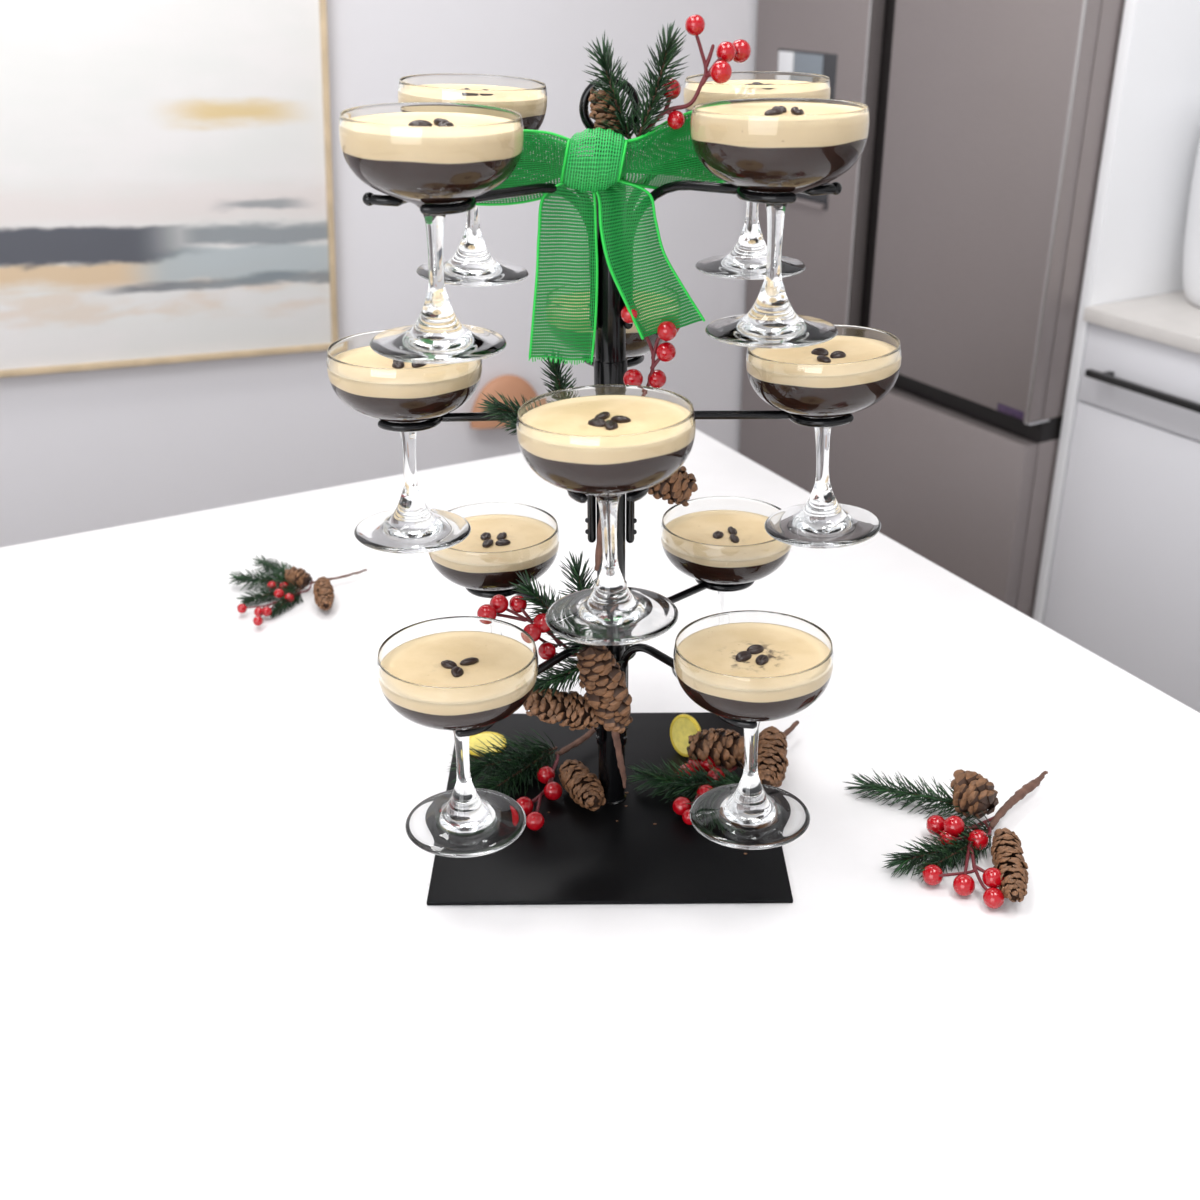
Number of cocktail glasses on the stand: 12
